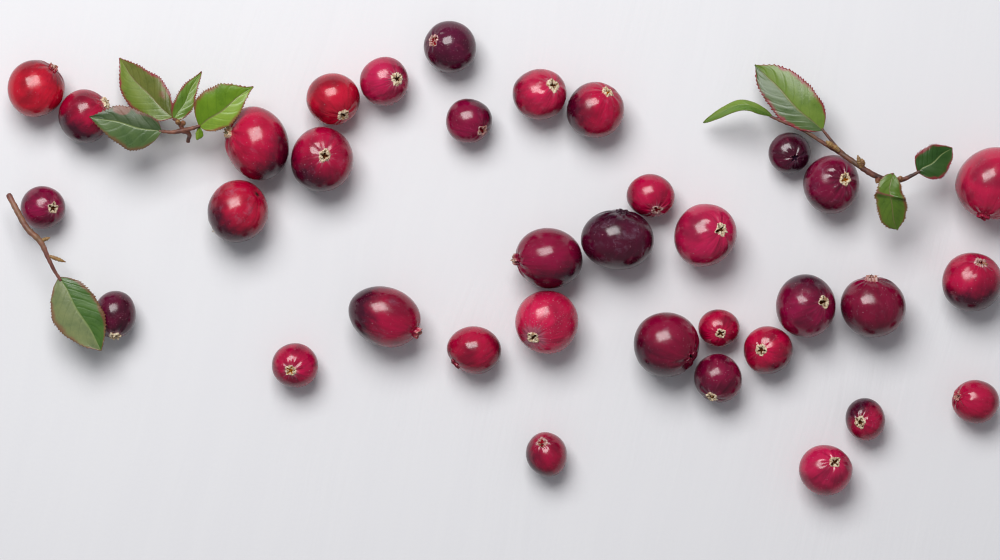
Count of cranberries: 35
